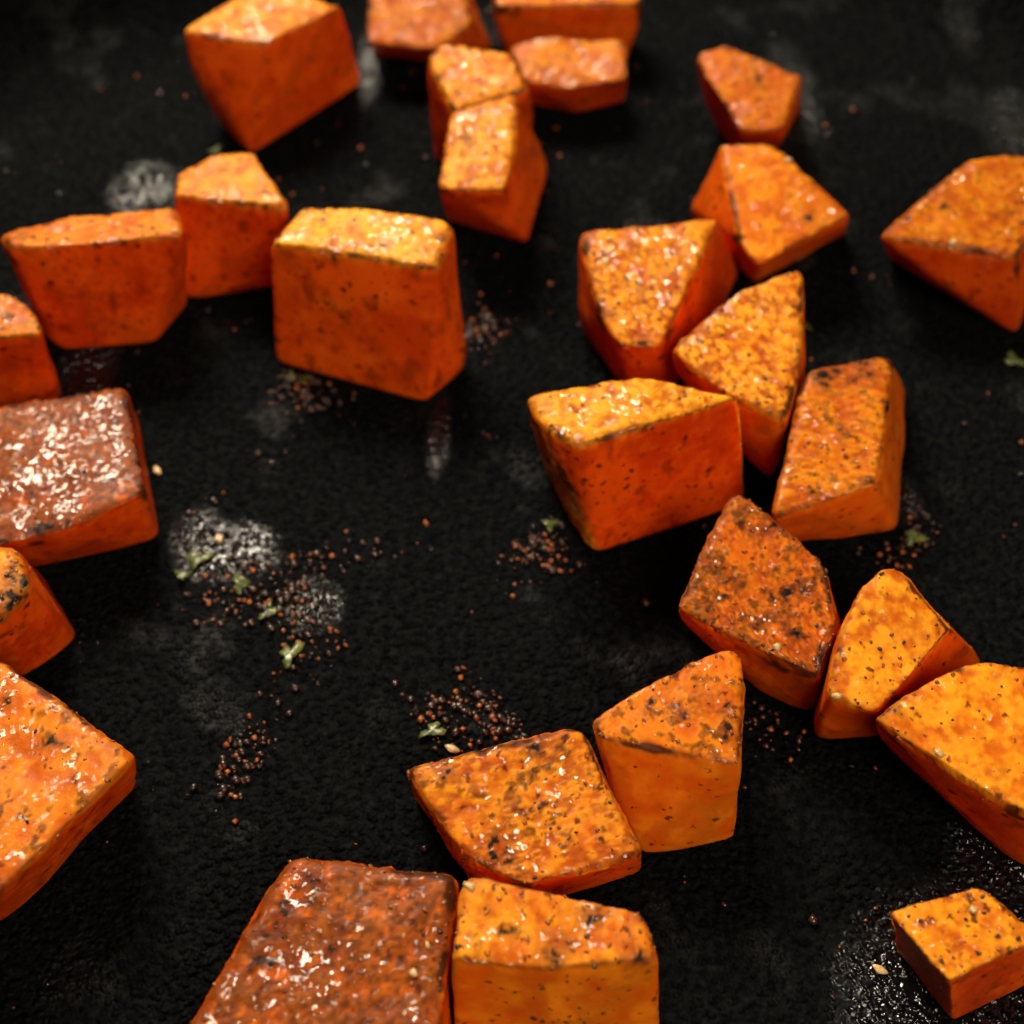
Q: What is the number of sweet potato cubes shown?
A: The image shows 28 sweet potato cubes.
